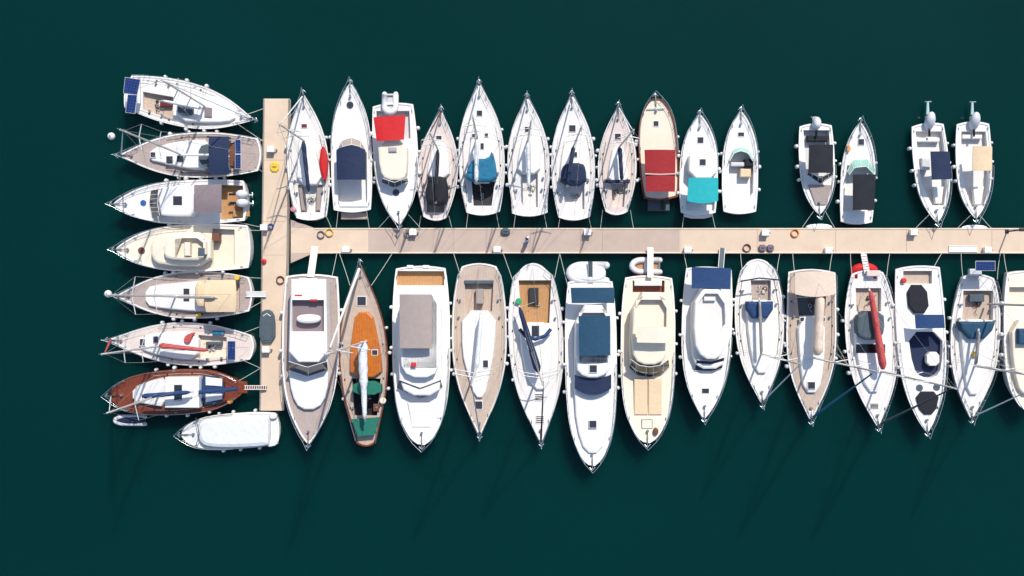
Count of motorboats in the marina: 19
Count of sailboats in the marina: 18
